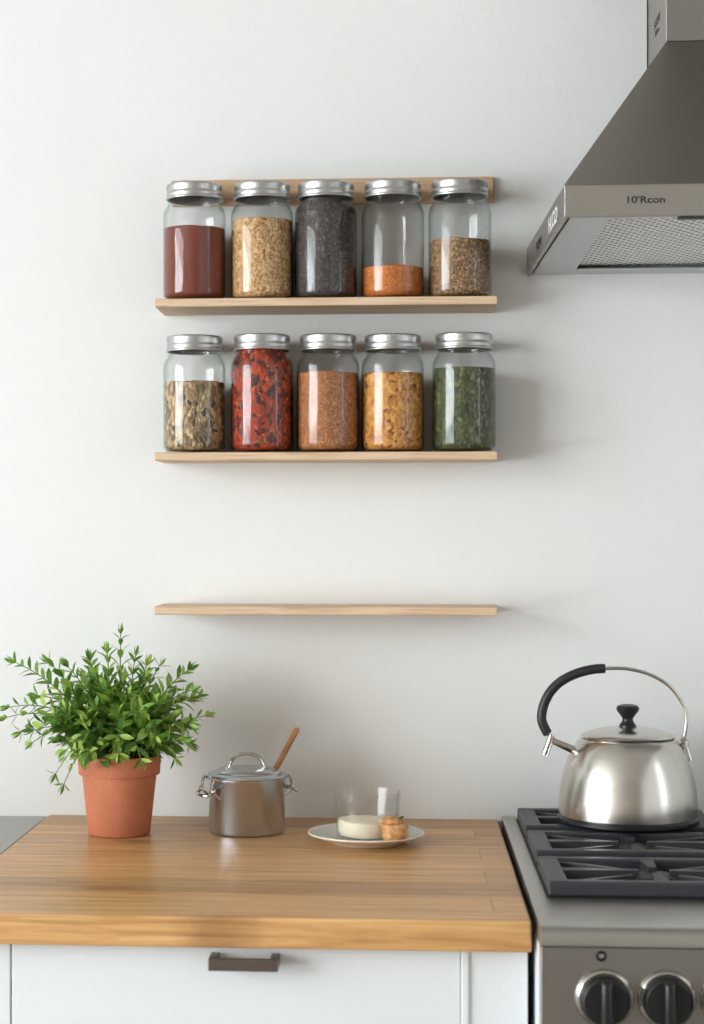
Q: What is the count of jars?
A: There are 10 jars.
